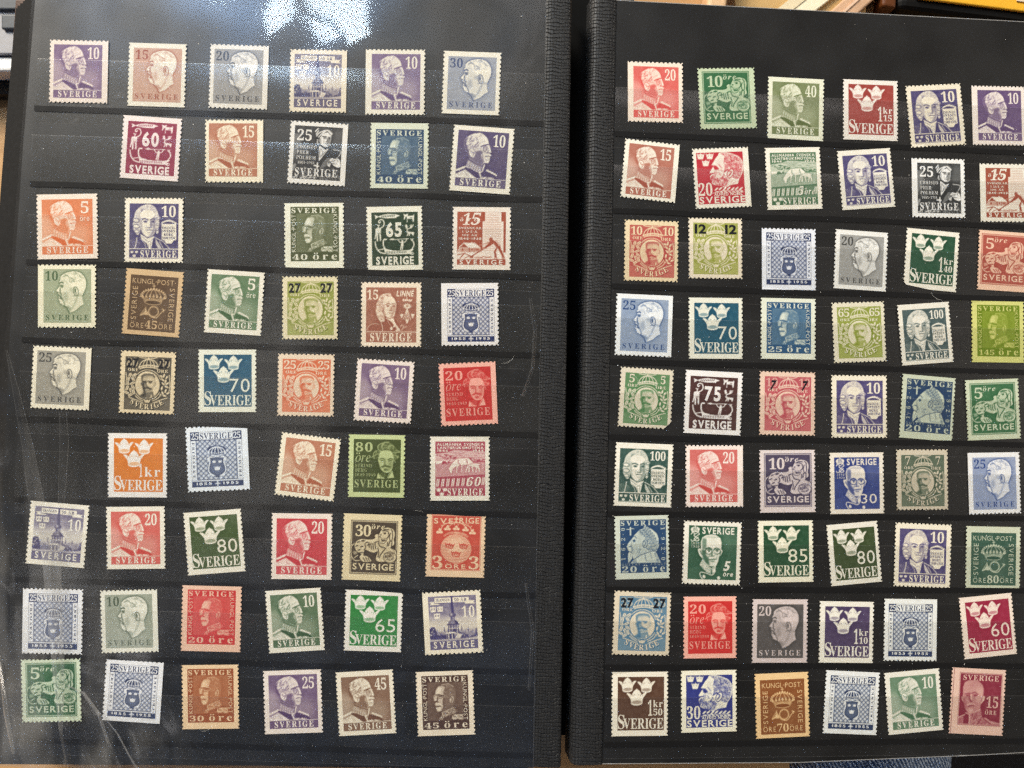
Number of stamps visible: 105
